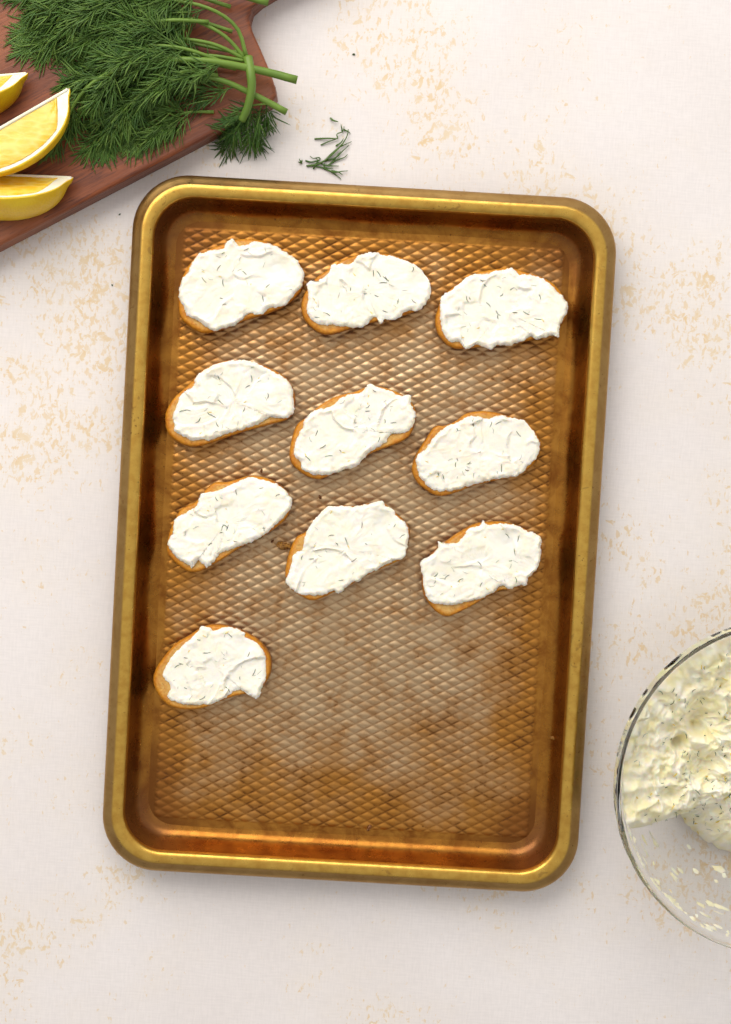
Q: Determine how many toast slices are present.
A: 10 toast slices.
